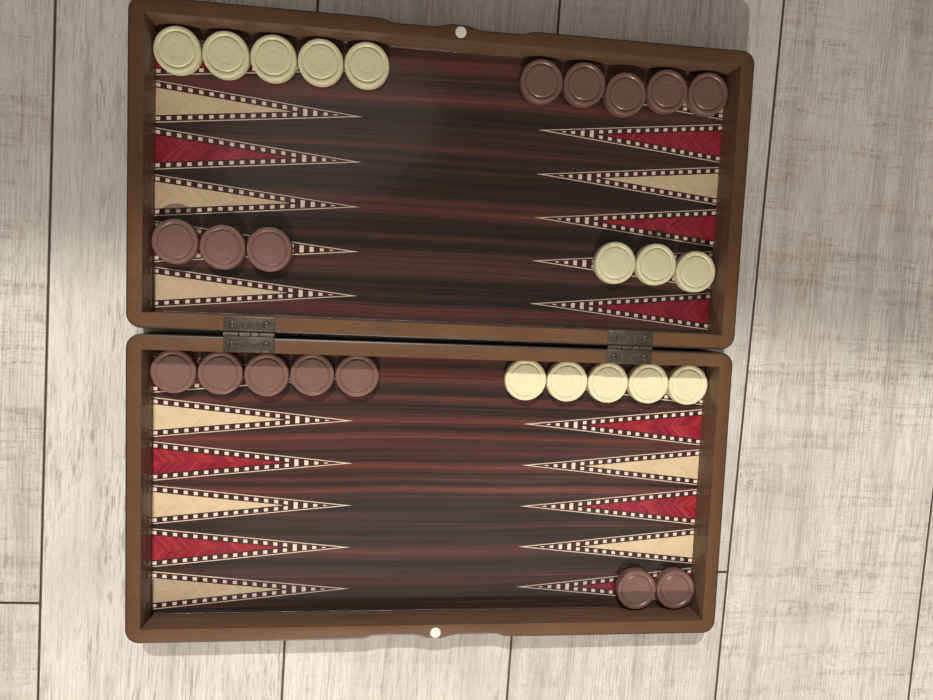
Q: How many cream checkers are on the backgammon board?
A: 13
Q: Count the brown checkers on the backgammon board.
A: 15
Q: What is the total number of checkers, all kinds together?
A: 28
